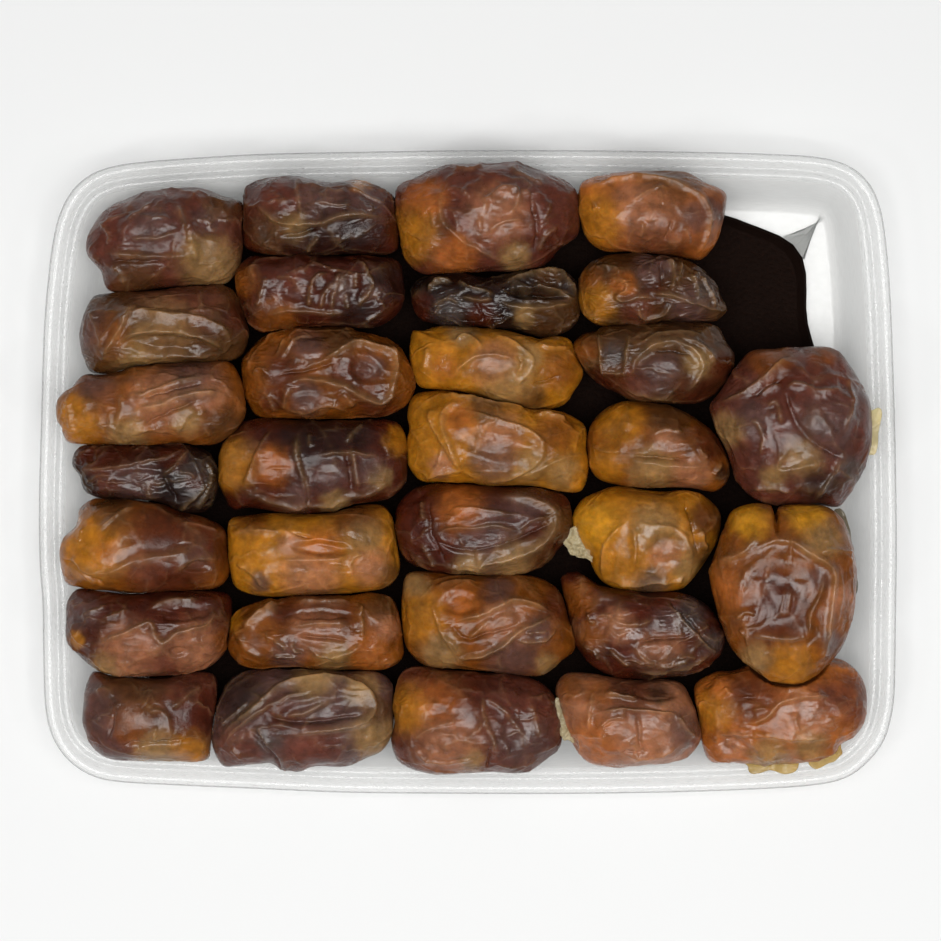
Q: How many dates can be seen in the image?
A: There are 31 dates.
